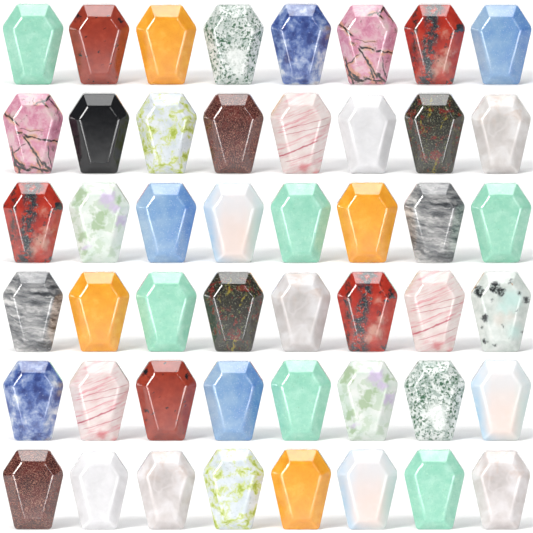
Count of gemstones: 48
